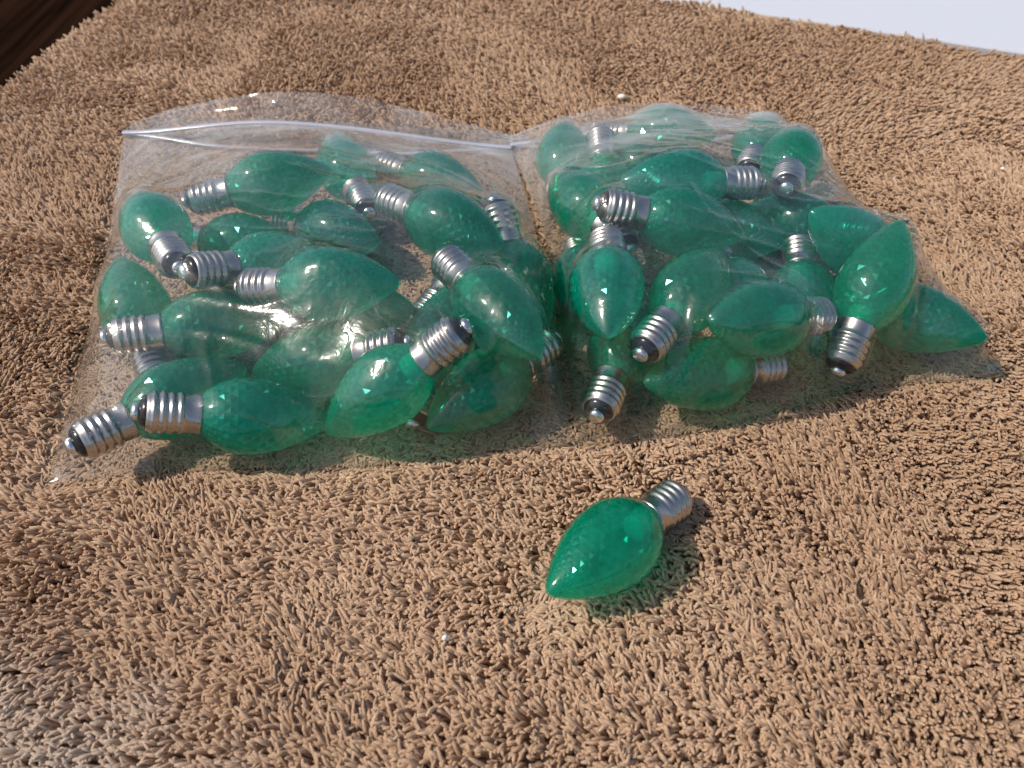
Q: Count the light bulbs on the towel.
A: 44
